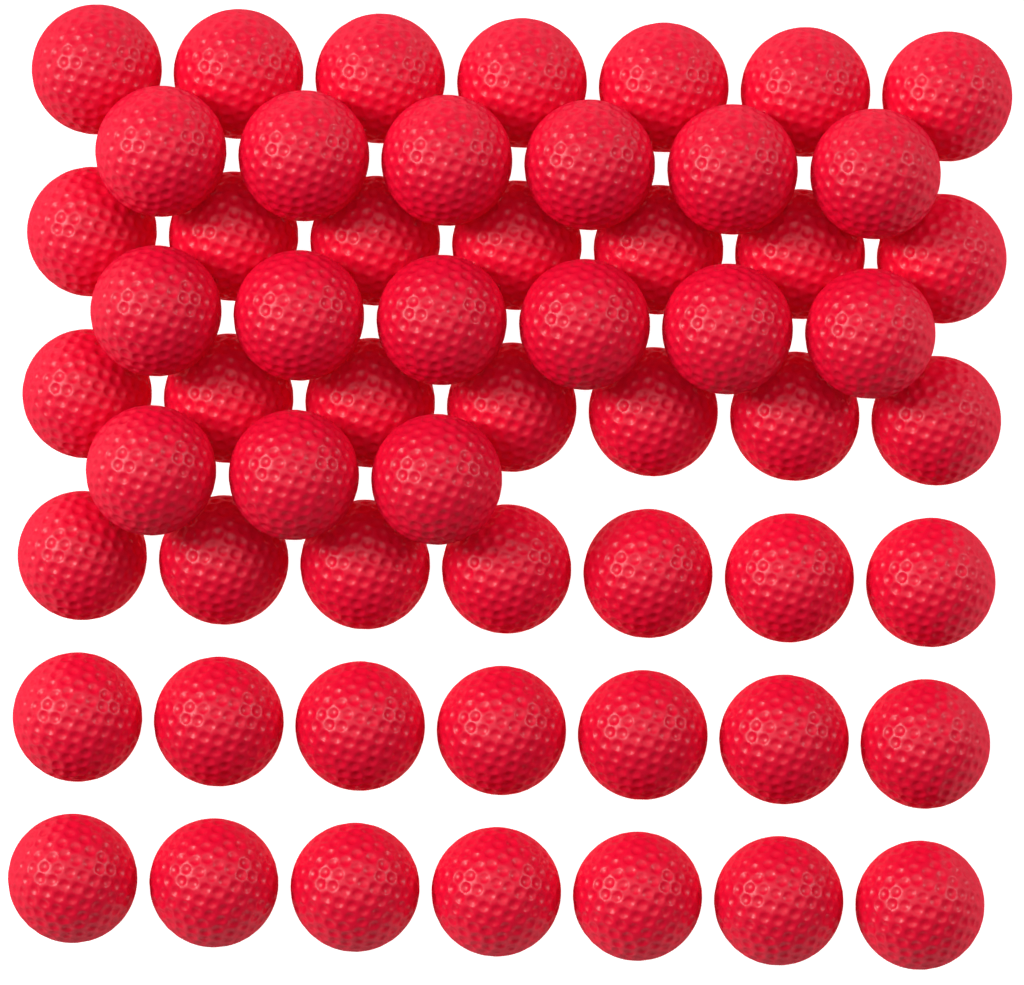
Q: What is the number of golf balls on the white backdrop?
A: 57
